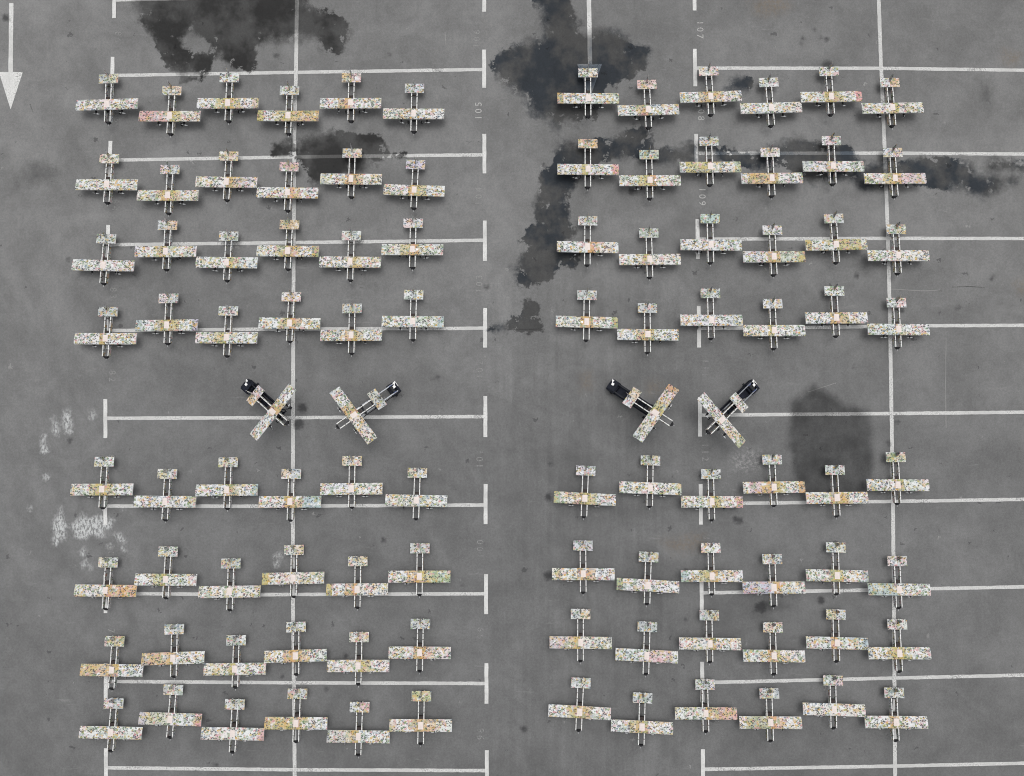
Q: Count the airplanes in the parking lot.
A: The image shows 100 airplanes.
